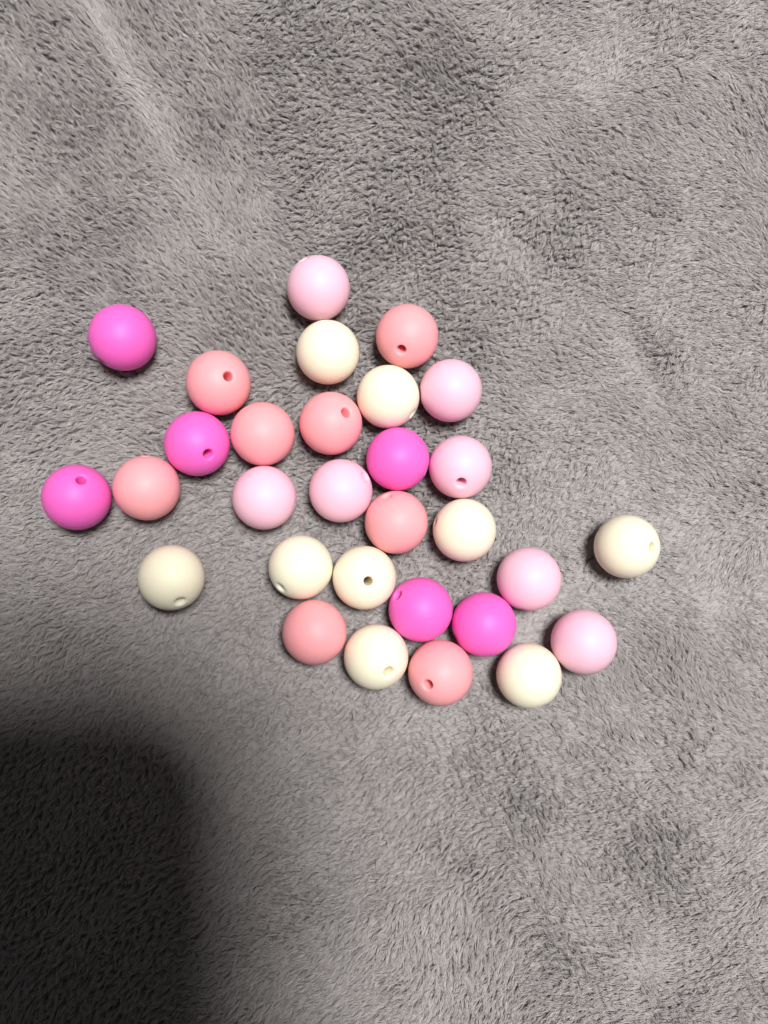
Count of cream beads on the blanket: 9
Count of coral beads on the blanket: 8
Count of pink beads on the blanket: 7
